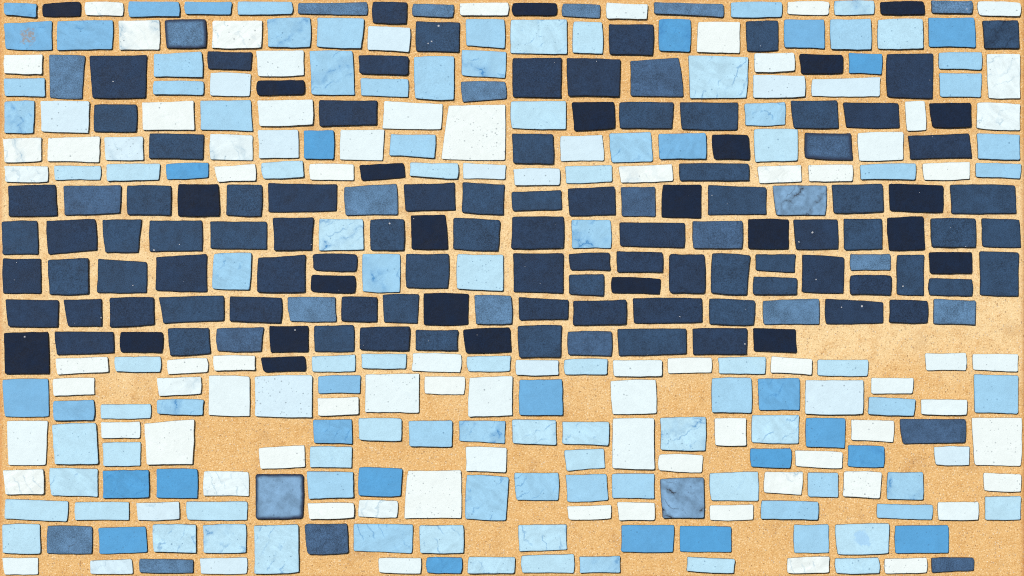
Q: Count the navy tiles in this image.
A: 112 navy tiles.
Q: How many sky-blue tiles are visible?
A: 121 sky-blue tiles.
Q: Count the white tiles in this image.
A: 93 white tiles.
